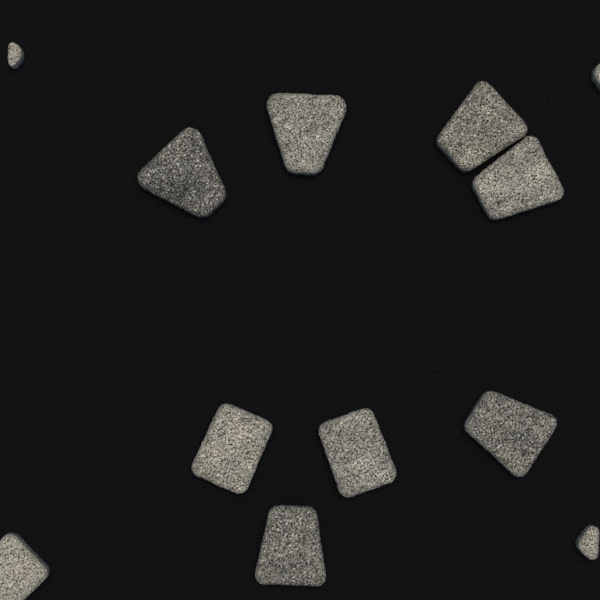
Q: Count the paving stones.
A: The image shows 12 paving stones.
